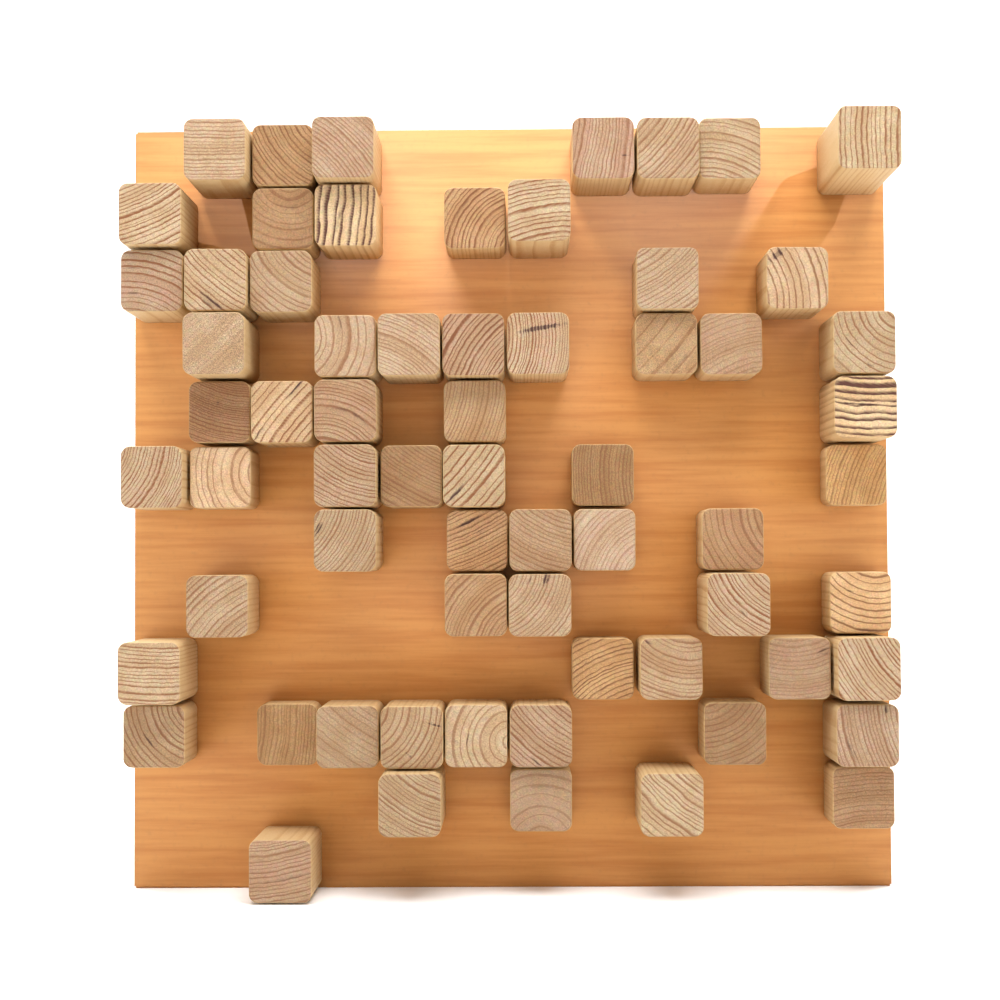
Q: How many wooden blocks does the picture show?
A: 65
